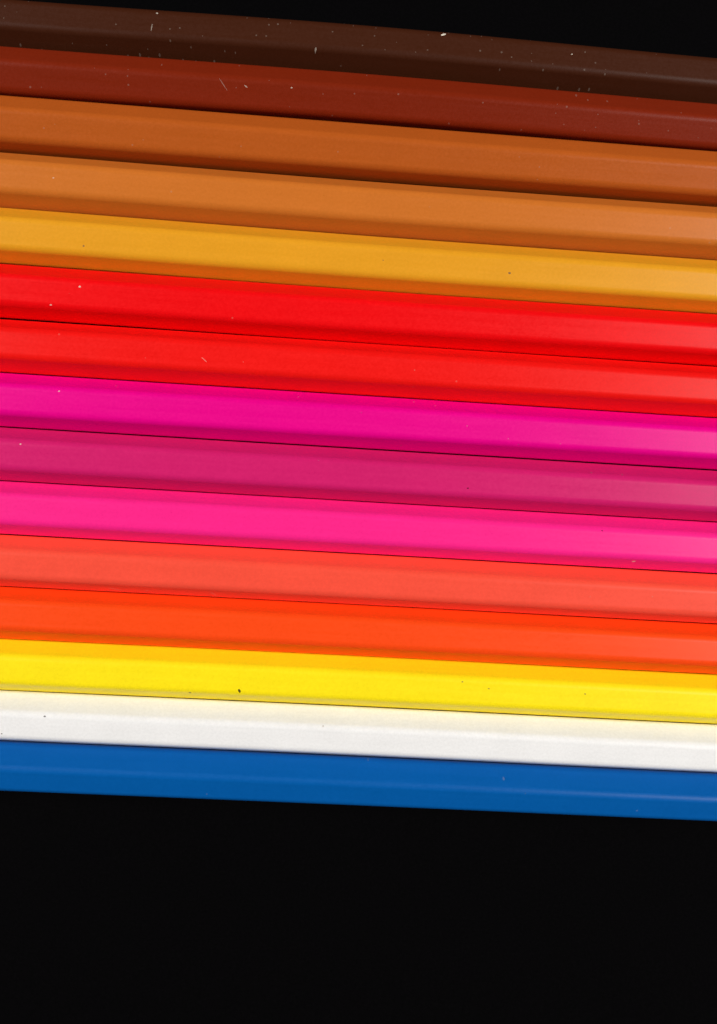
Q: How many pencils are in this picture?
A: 15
